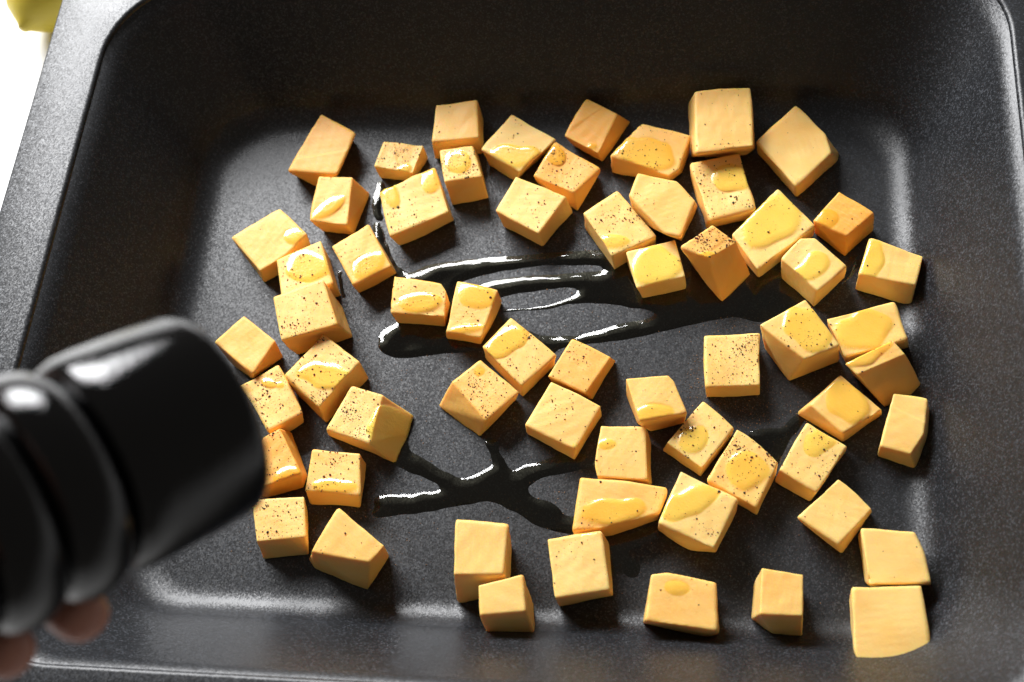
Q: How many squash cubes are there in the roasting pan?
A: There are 61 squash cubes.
